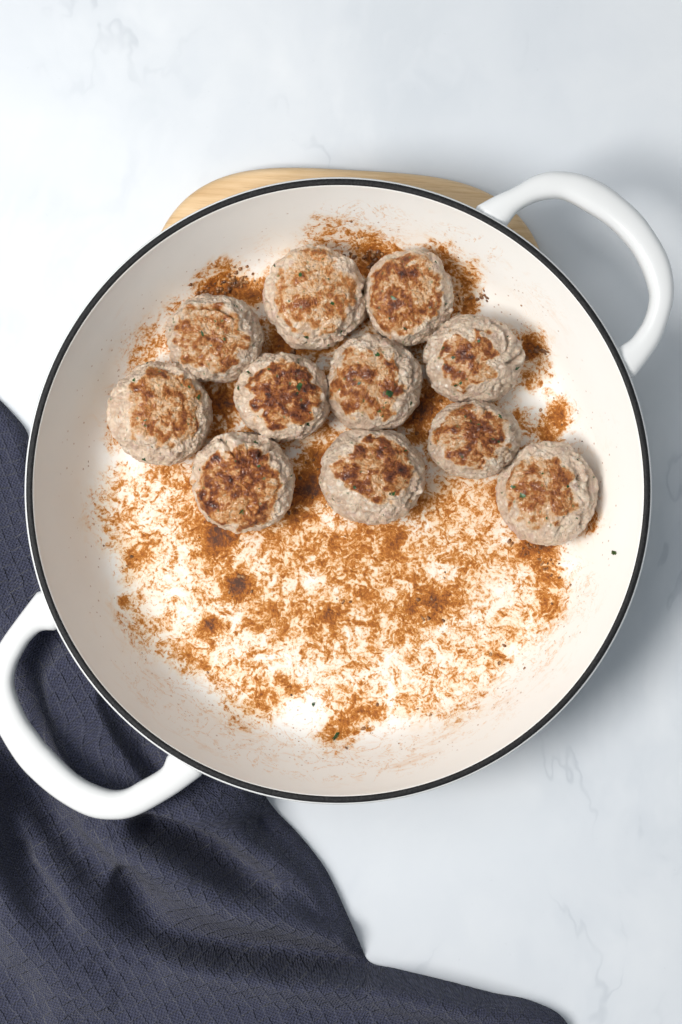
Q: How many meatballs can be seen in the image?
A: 11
